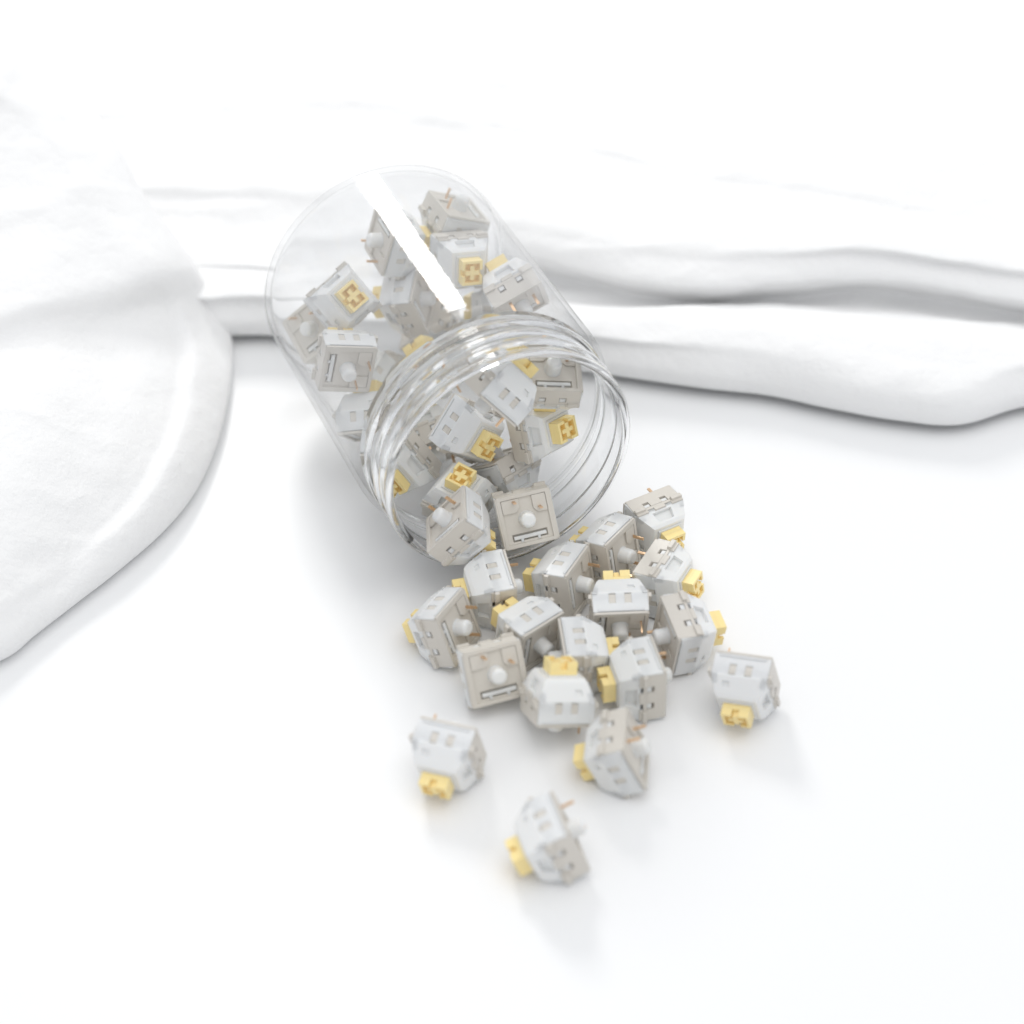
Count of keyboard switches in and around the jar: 40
